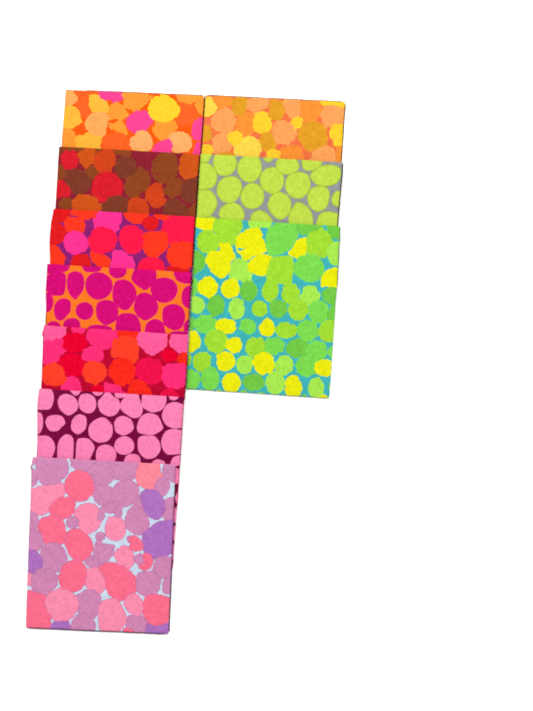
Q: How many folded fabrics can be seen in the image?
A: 10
